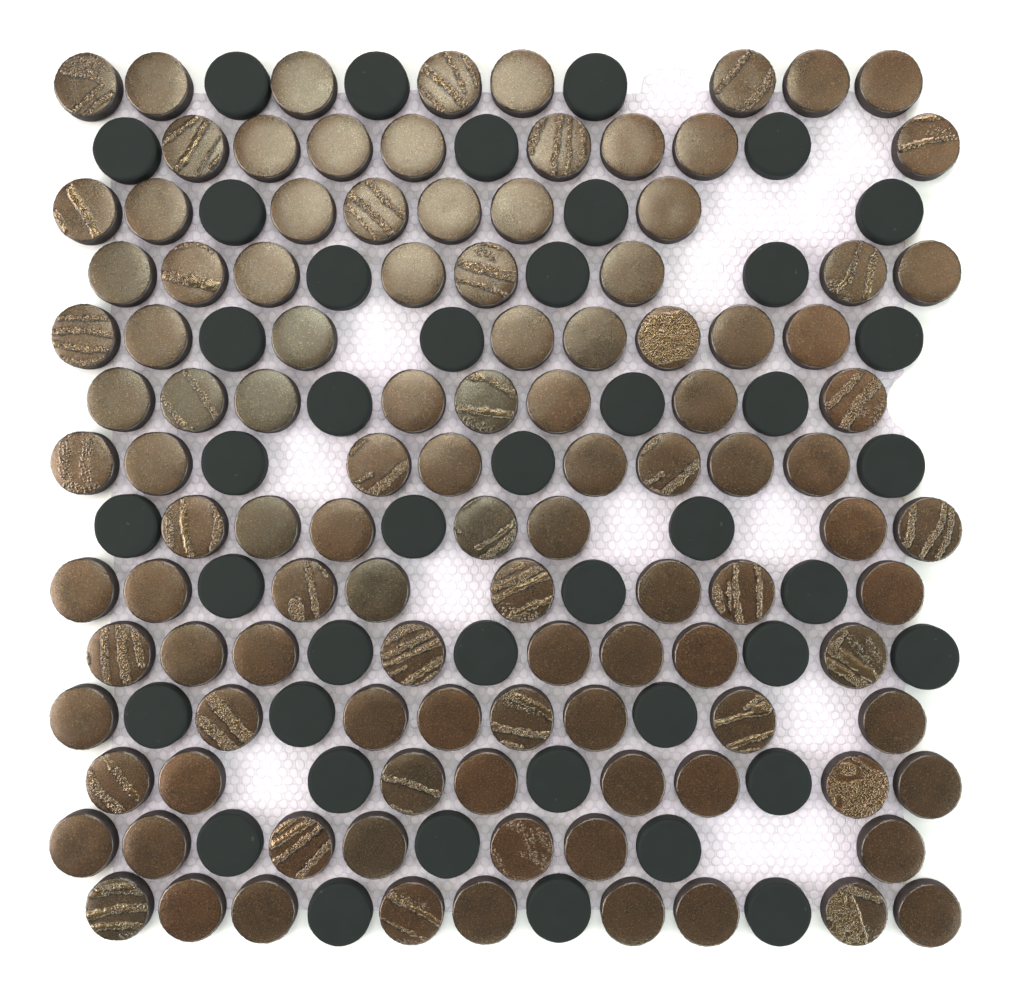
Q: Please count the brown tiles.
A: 110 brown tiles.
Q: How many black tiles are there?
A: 43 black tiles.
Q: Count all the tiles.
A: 153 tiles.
